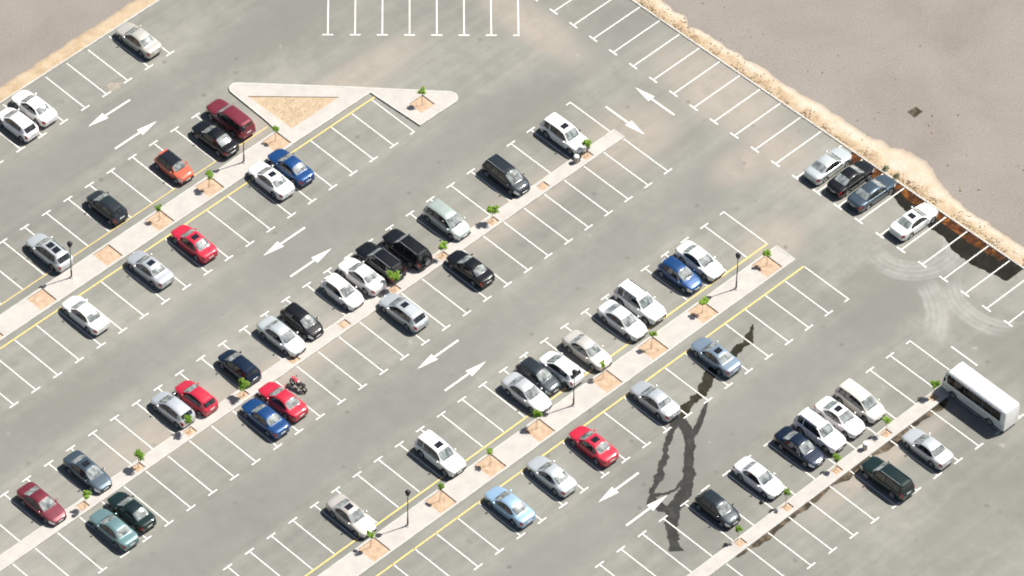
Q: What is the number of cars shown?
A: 60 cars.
